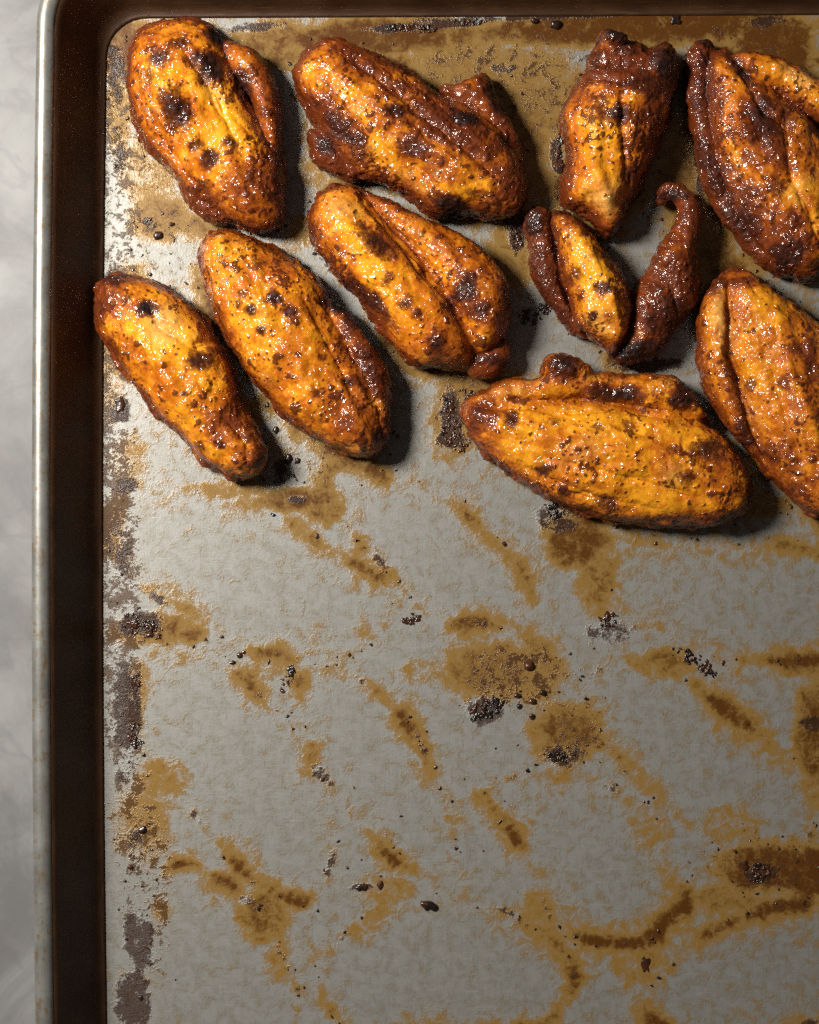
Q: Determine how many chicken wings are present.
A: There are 10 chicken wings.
